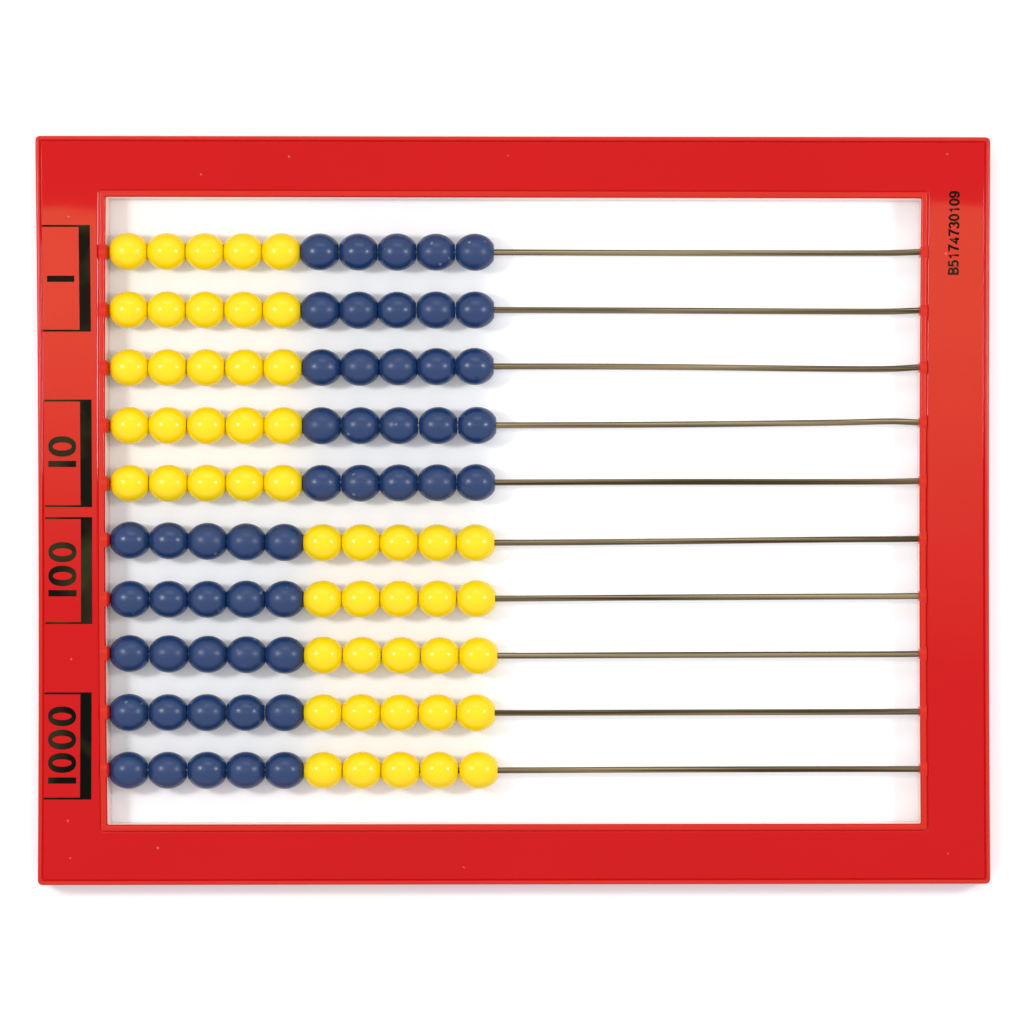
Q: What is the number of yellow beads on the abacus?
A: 50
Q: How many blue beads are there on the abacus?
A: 50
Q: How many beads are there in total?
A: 100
